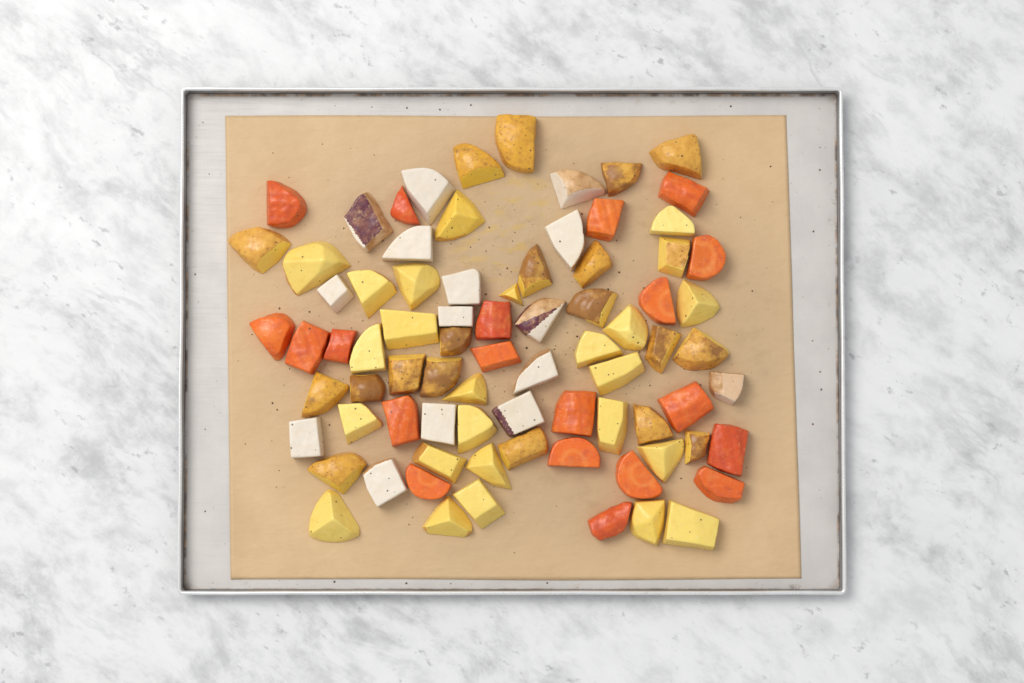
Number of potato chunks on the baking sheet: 44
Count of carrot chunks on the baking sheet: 20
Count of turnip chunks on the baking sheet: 15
